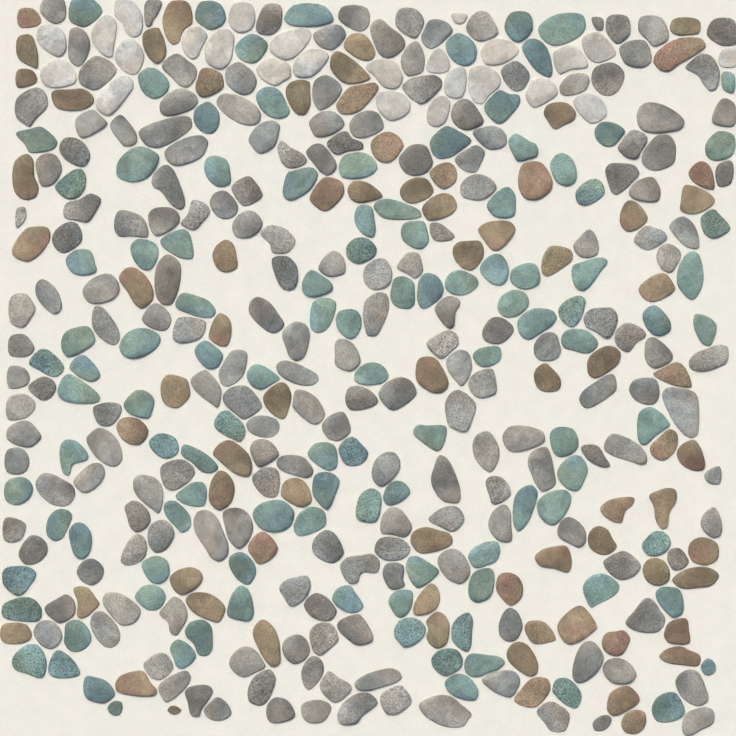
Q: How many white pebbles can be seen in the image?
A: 25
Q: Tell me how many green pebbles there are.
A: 112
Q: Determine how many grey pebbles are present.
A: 183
